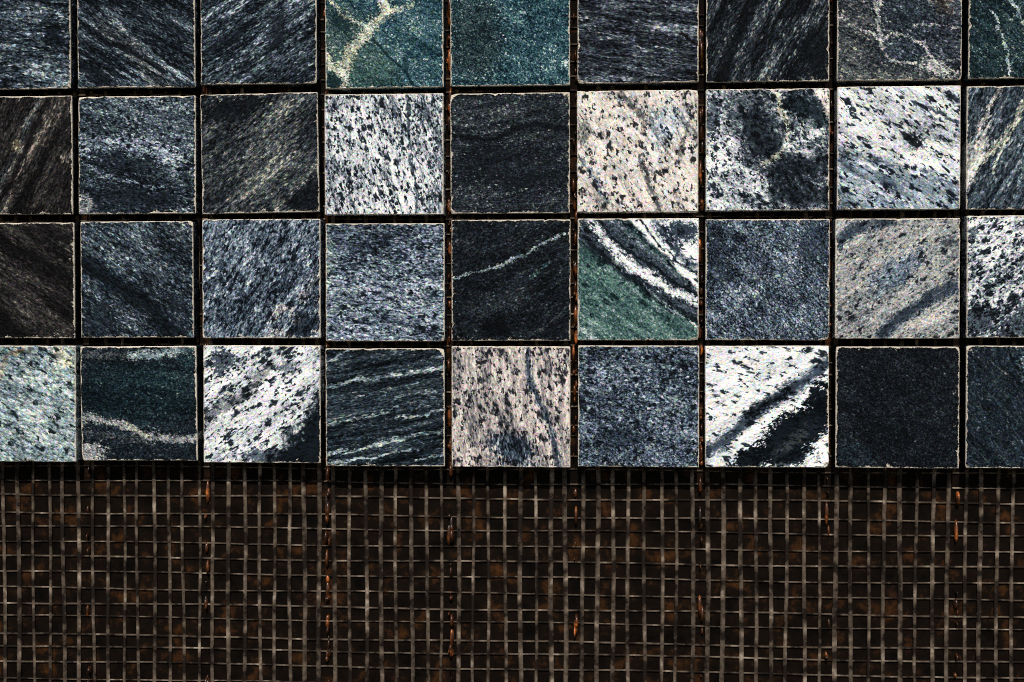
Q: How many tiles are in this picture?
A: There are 36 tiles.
